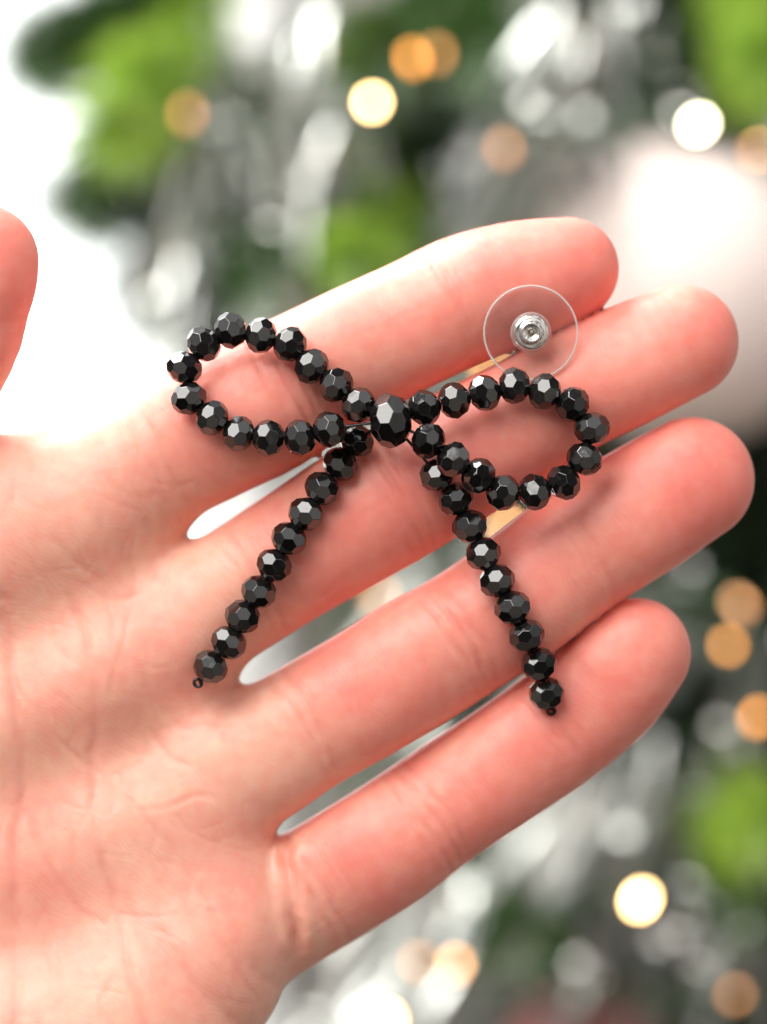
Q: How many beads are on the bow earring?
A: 48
